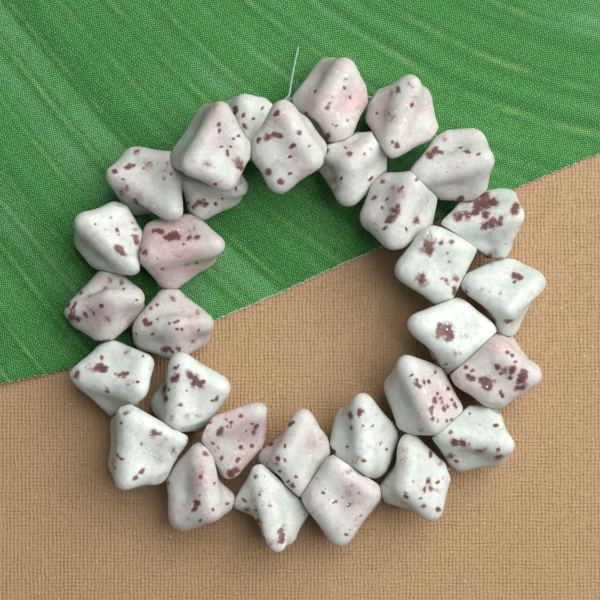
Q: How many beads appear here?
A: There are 31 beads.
